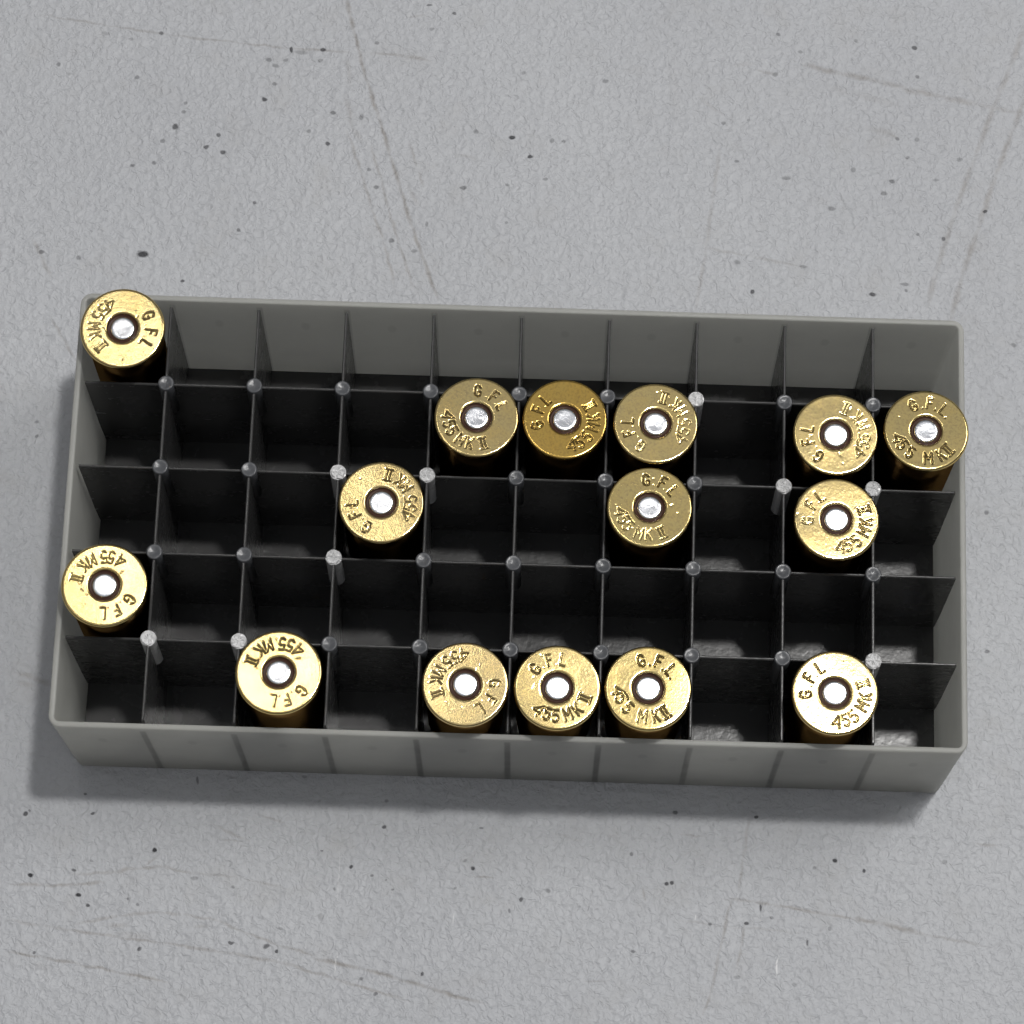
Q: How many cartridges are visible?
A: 15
